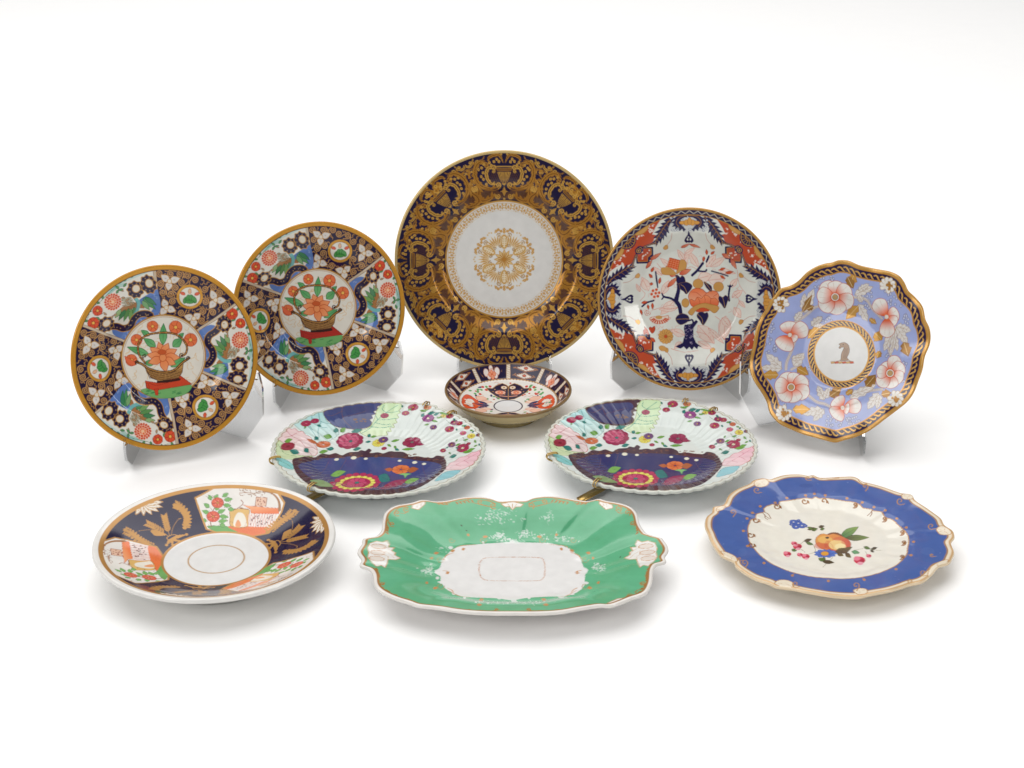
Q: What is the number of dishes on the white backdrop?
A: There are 11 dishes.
